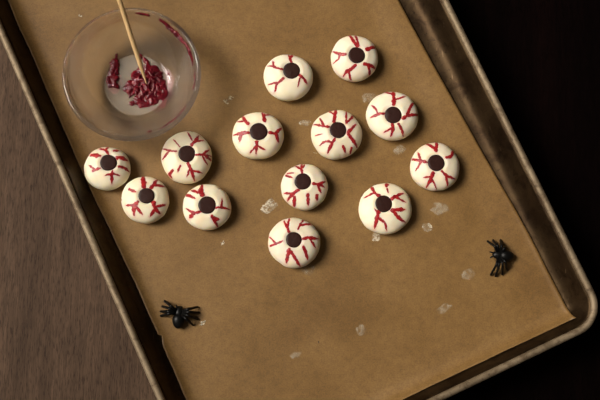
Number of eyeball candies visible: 13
